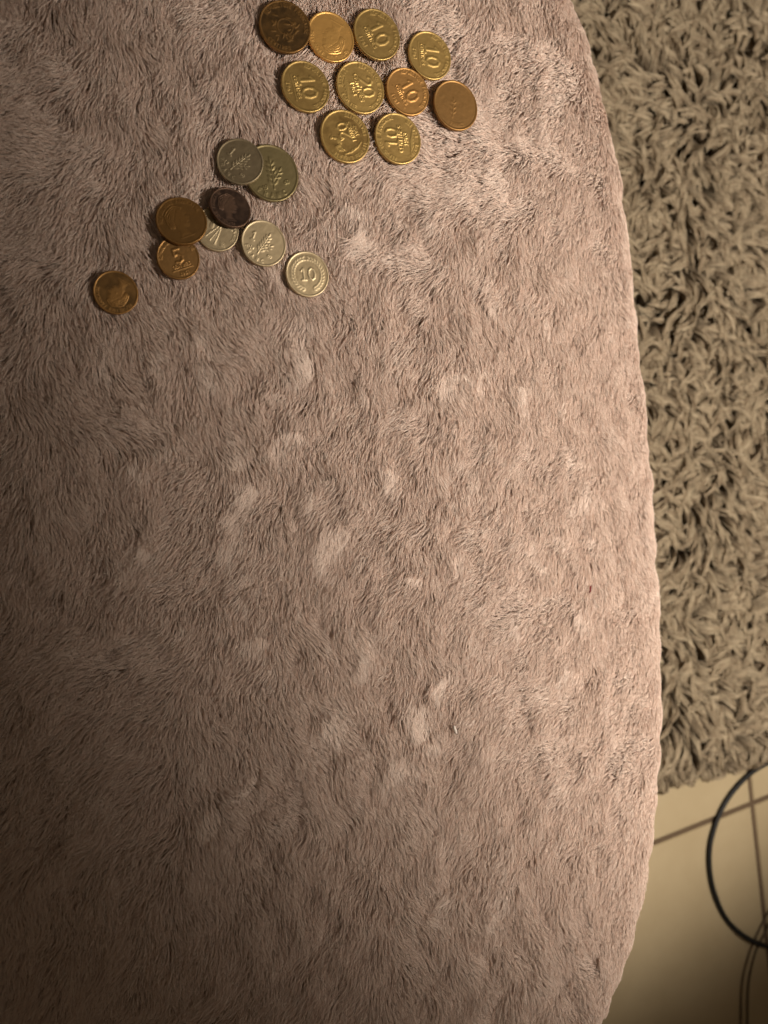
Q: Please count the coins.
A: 19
